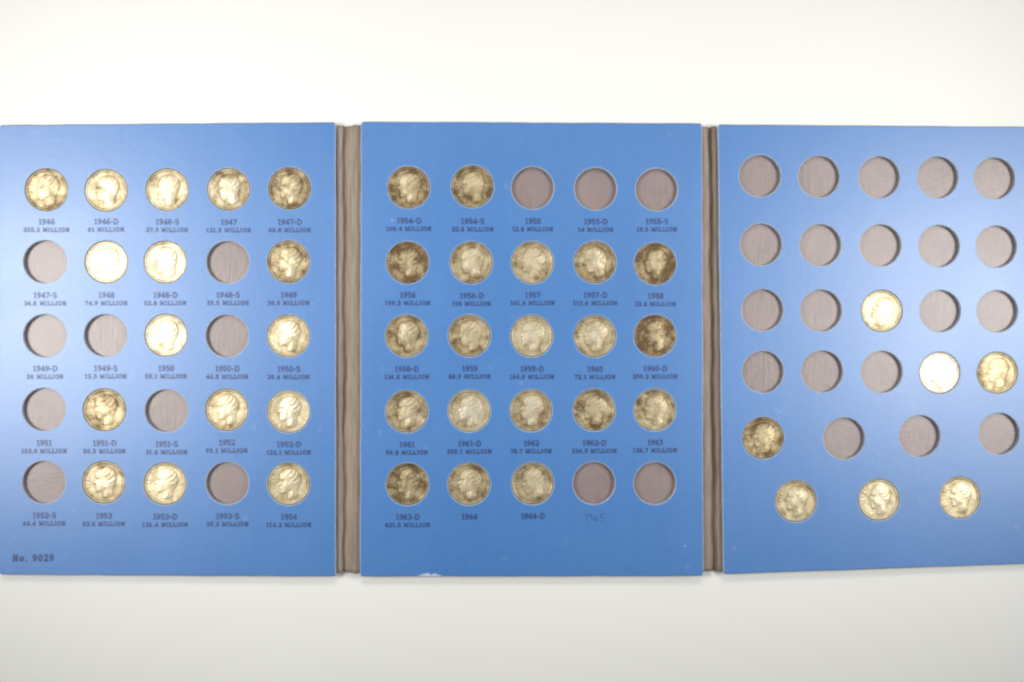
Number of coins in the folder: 43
